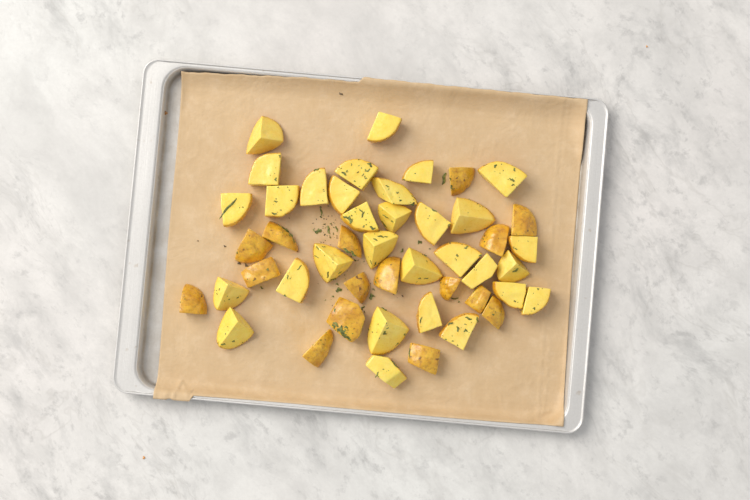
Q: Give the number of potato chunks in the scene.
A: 47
